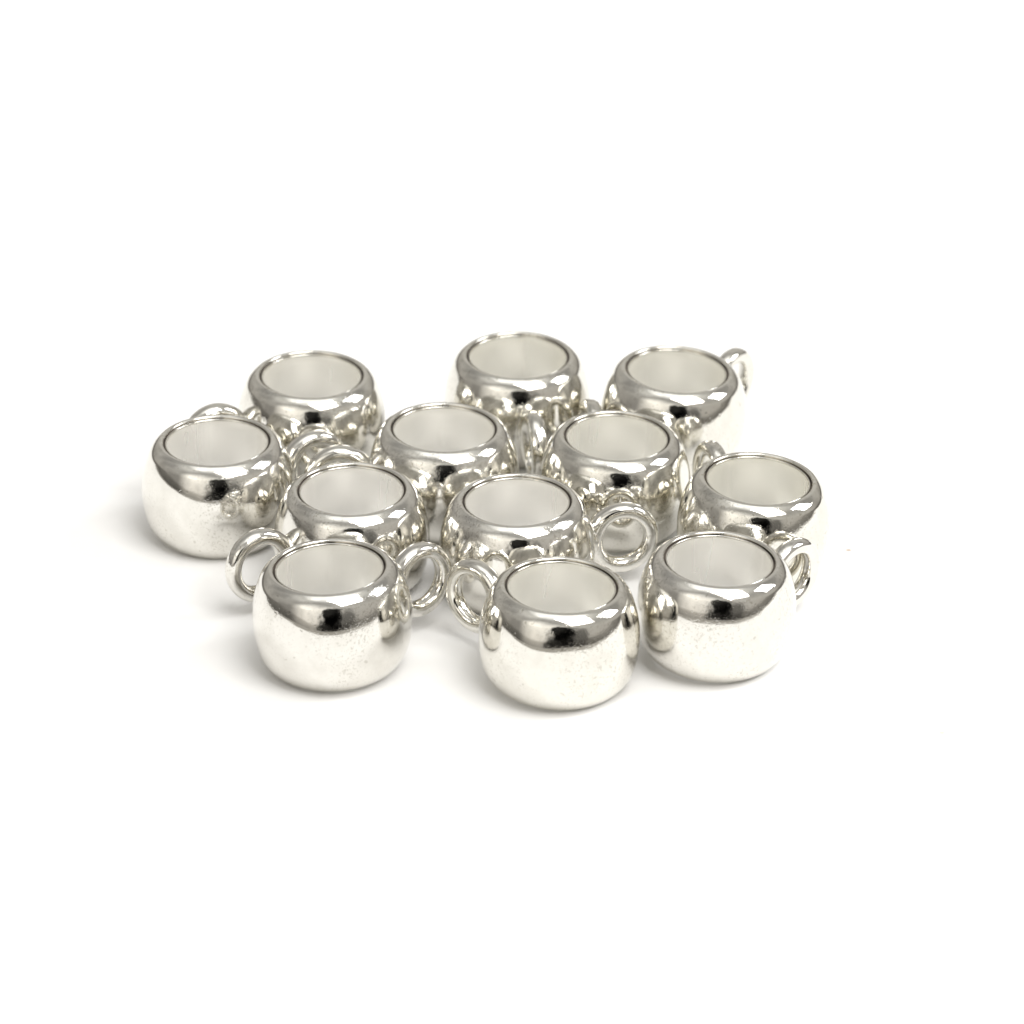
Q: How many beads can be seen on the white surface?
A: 12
